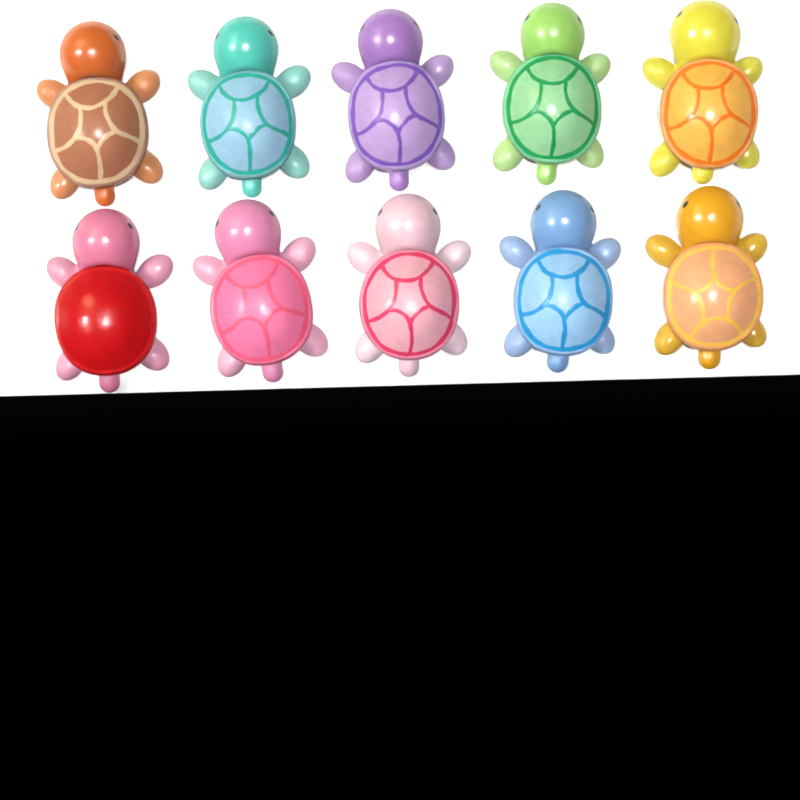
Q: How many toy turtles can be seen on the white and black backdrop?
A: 10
